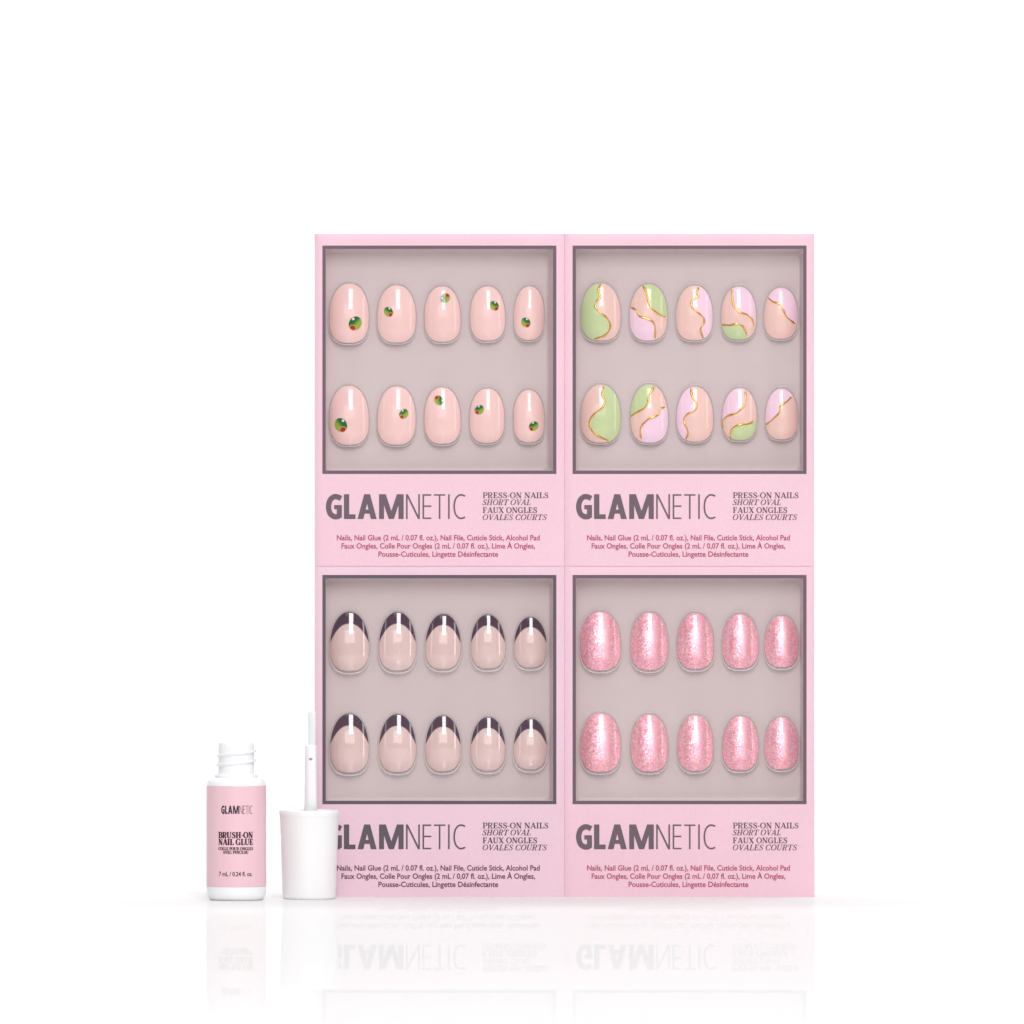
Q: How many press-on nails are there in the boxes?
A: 40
